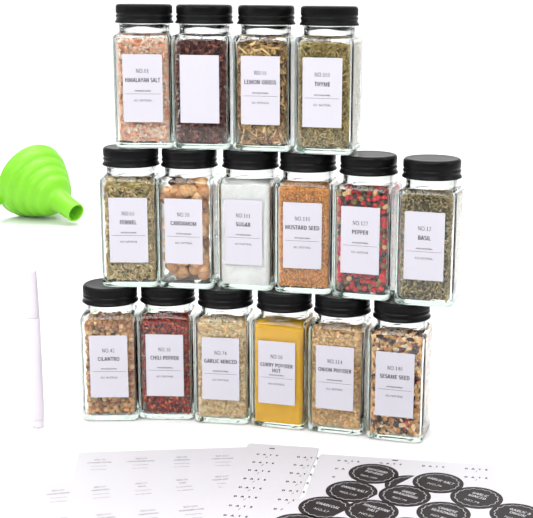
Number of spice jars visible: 16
